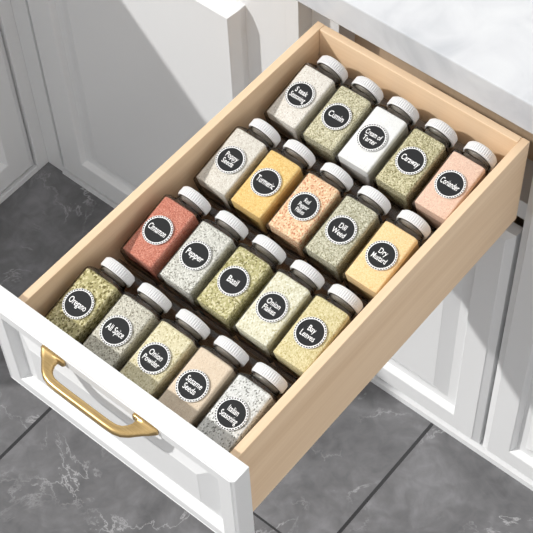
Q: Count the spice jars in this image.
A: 20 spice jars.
